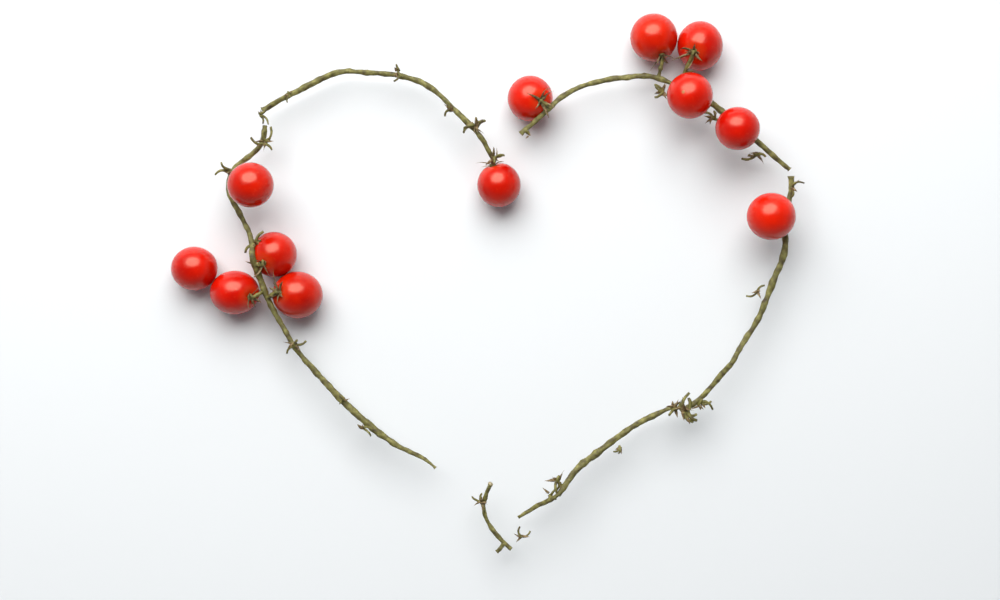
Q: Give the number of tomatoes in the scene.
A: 12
